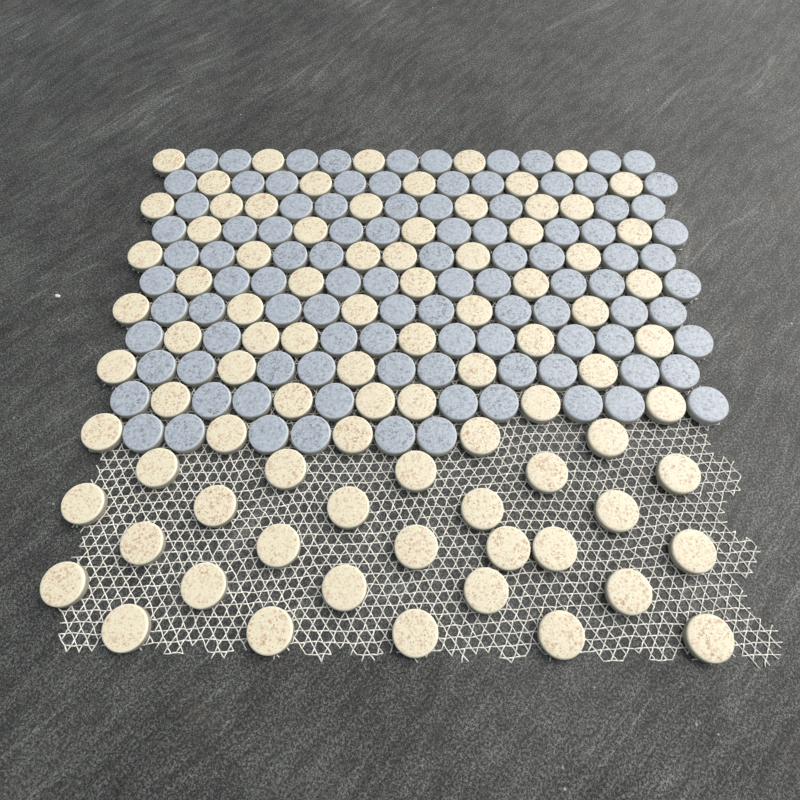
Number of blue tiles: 101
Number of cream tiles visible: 86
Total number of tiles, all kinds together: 187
